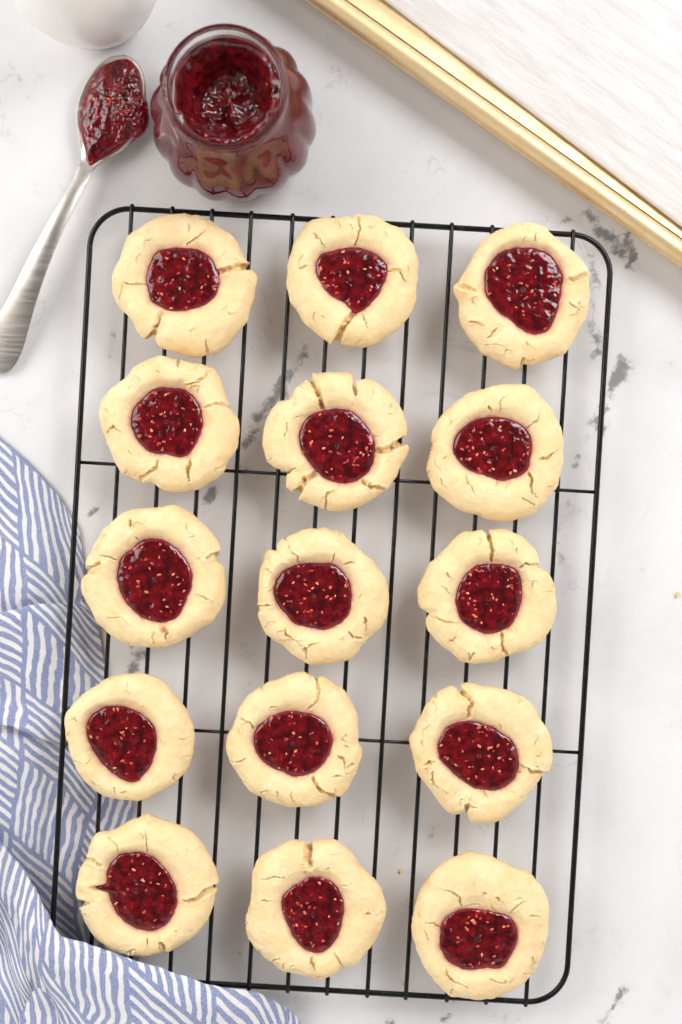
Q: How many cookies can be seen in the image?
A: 15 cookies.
